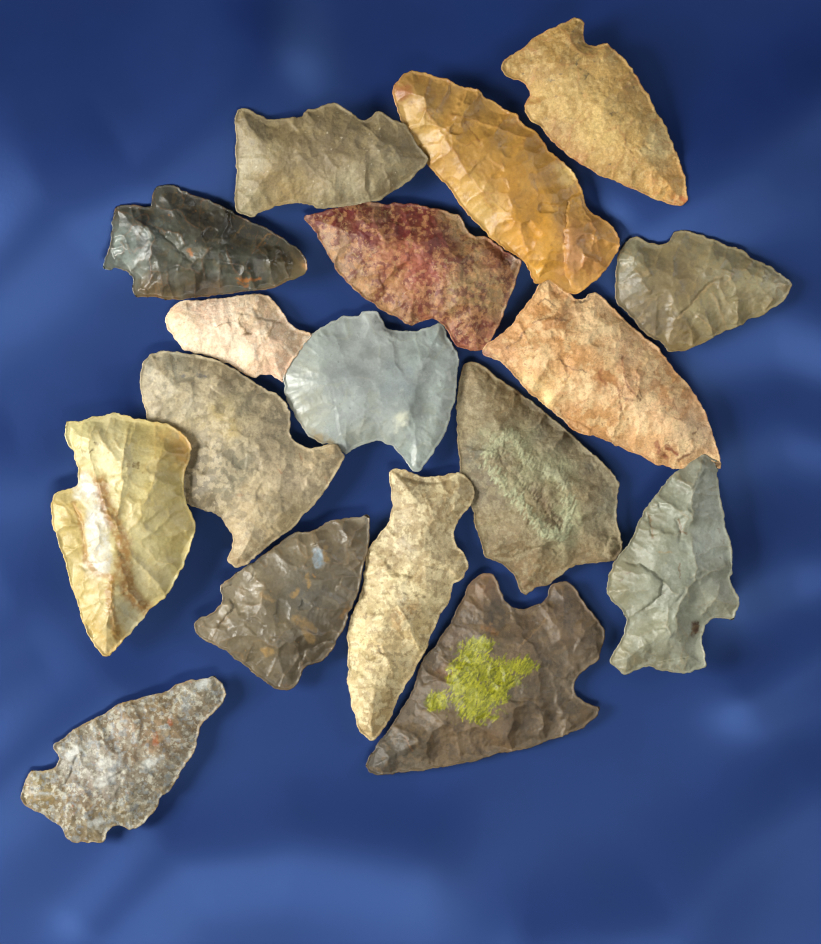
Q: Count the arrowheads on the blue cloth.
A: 17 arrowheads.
